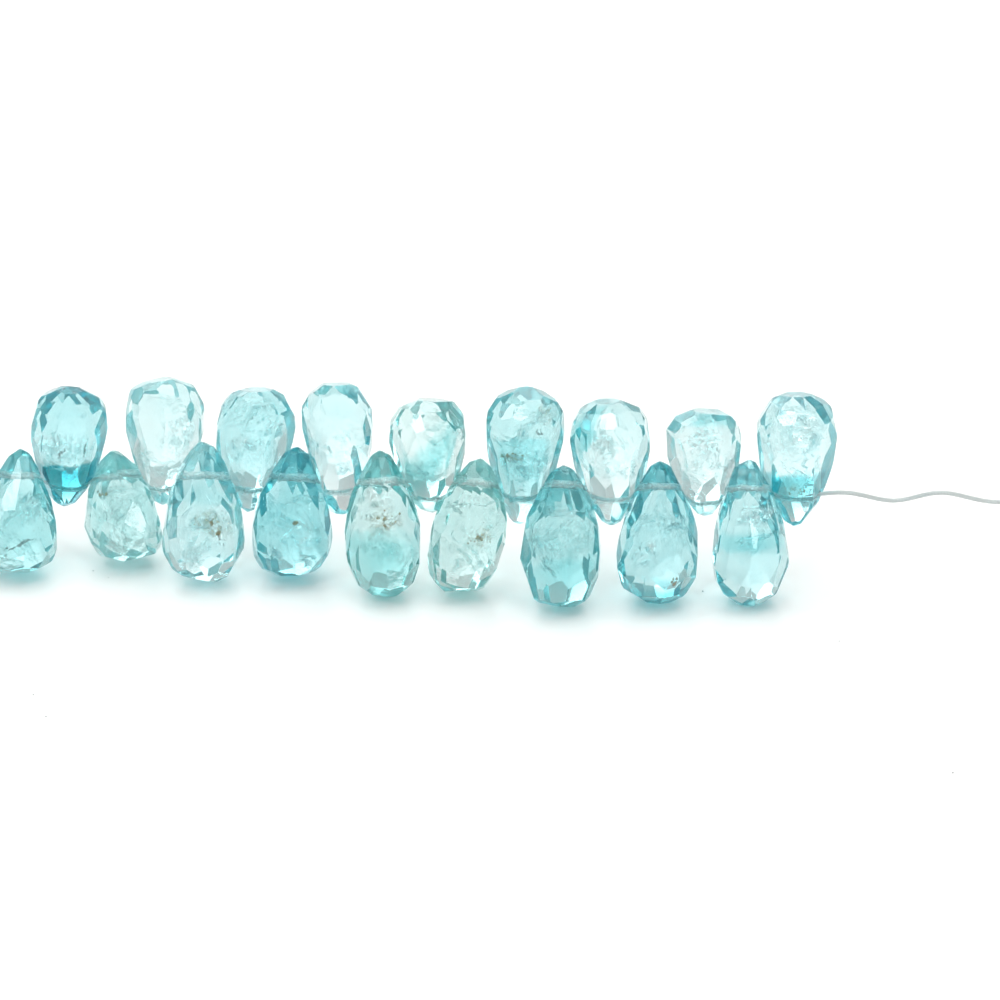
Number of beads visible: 18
